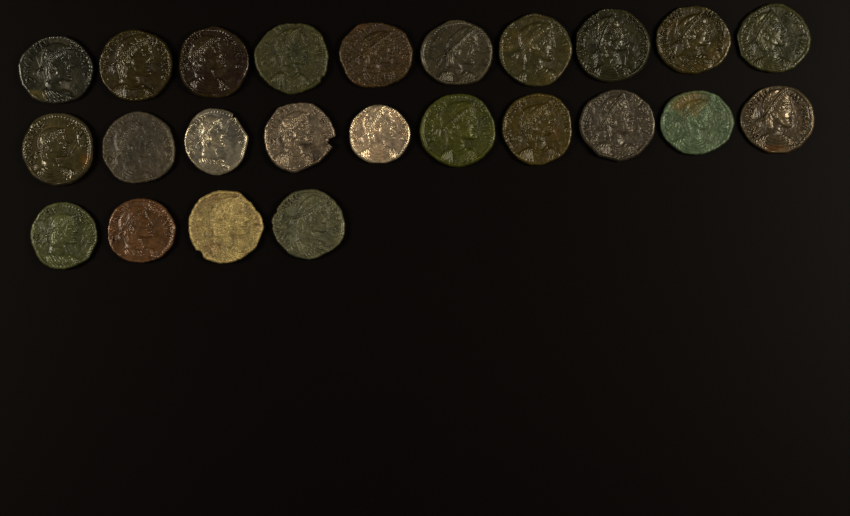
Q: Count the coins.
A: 24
